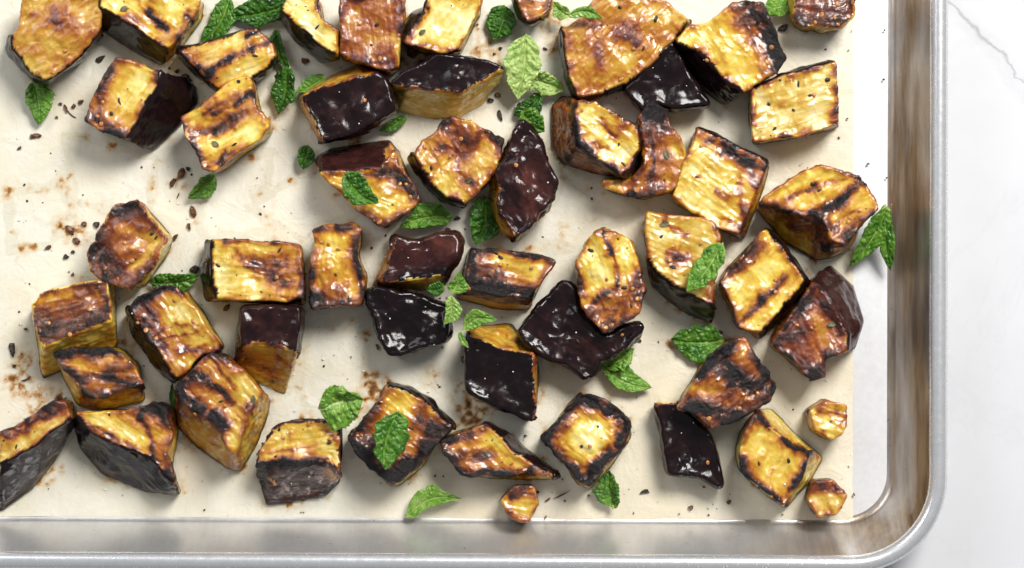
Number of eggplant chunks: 52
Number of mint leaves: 37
